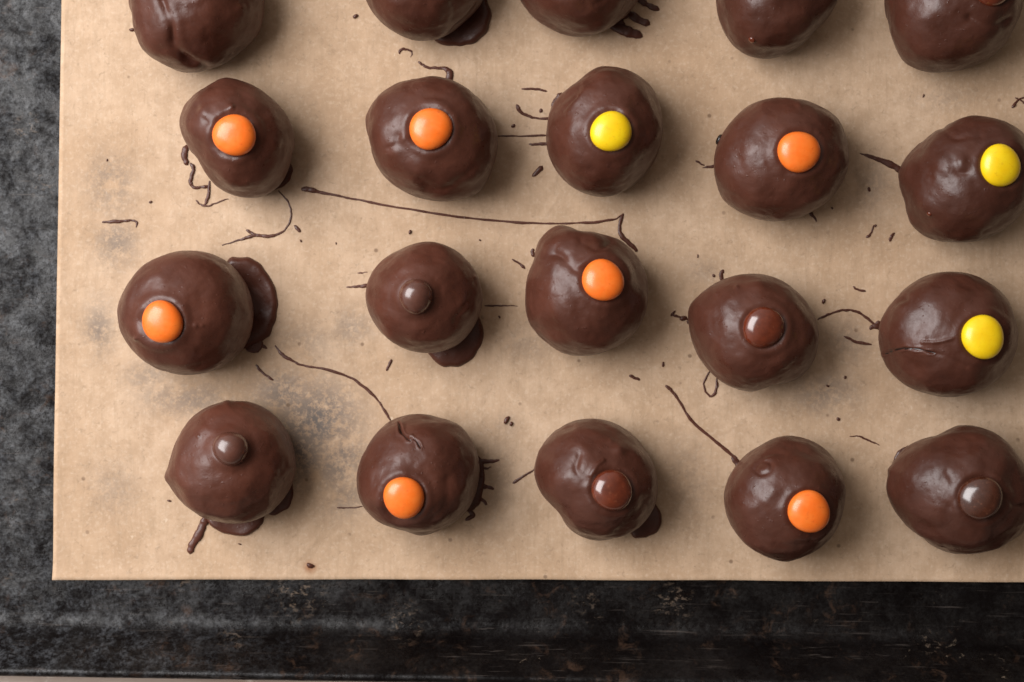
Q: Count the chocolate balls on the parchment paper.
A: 20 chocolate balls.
